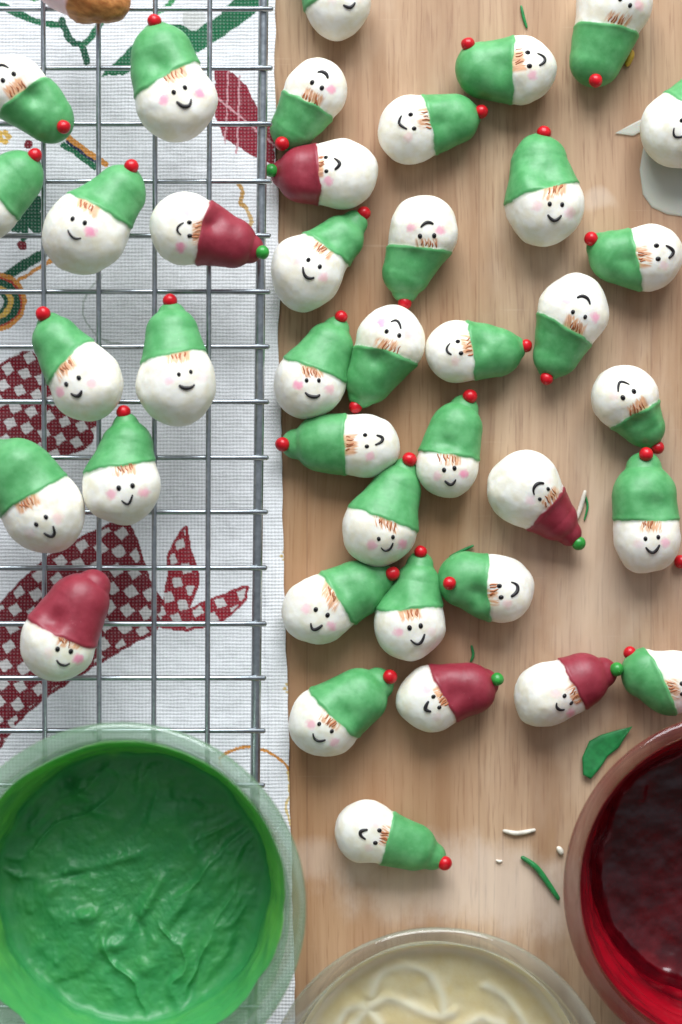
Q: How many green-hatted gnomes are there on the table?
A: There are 33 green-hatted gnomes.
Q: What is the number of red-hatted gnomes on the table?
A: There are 6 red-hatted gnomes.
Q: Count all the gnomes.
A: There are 39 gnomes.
